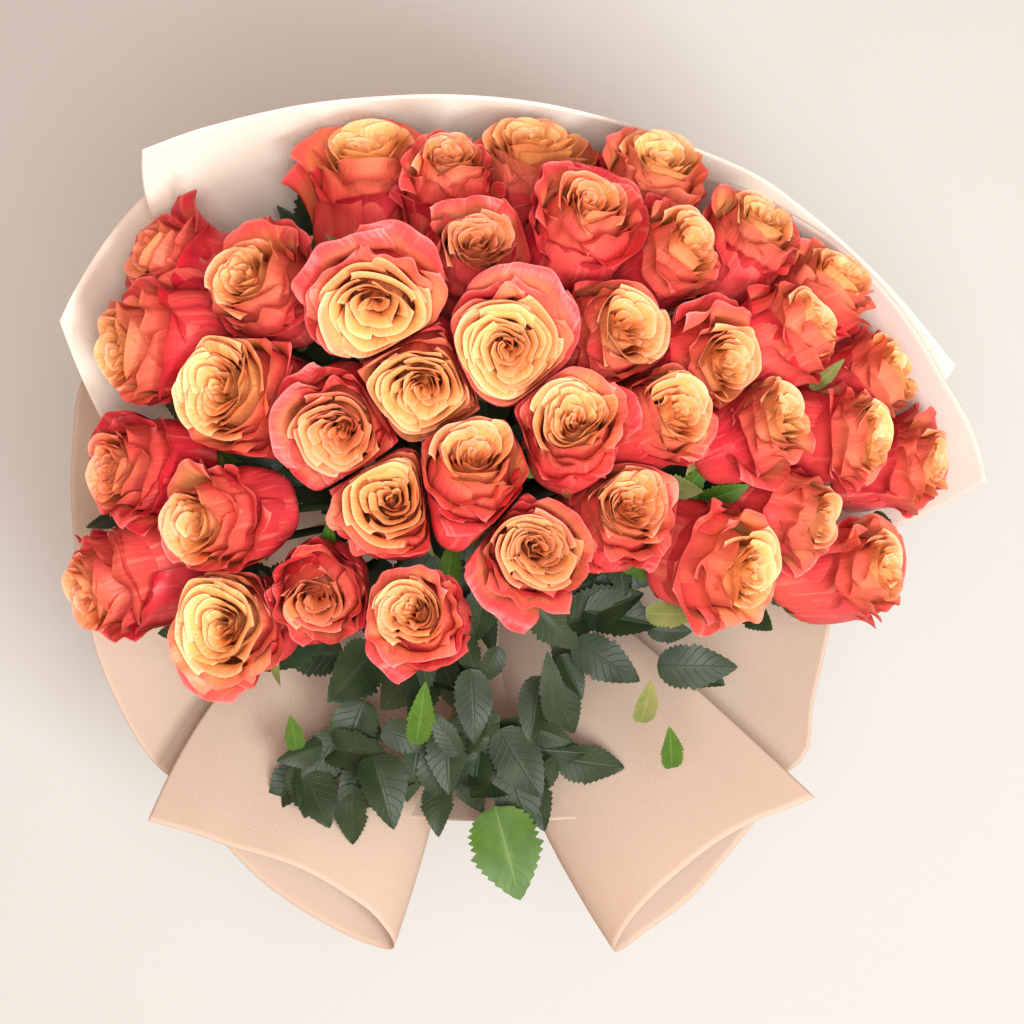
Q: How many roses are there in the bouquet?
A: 39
